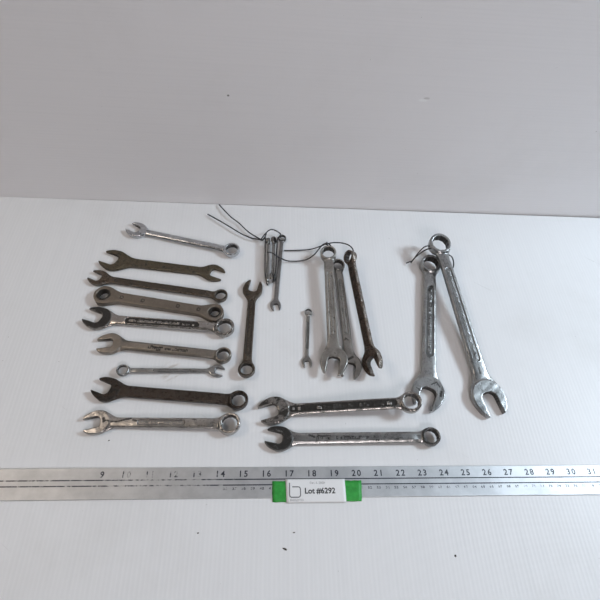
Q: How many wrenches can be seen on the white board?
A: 21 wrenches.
